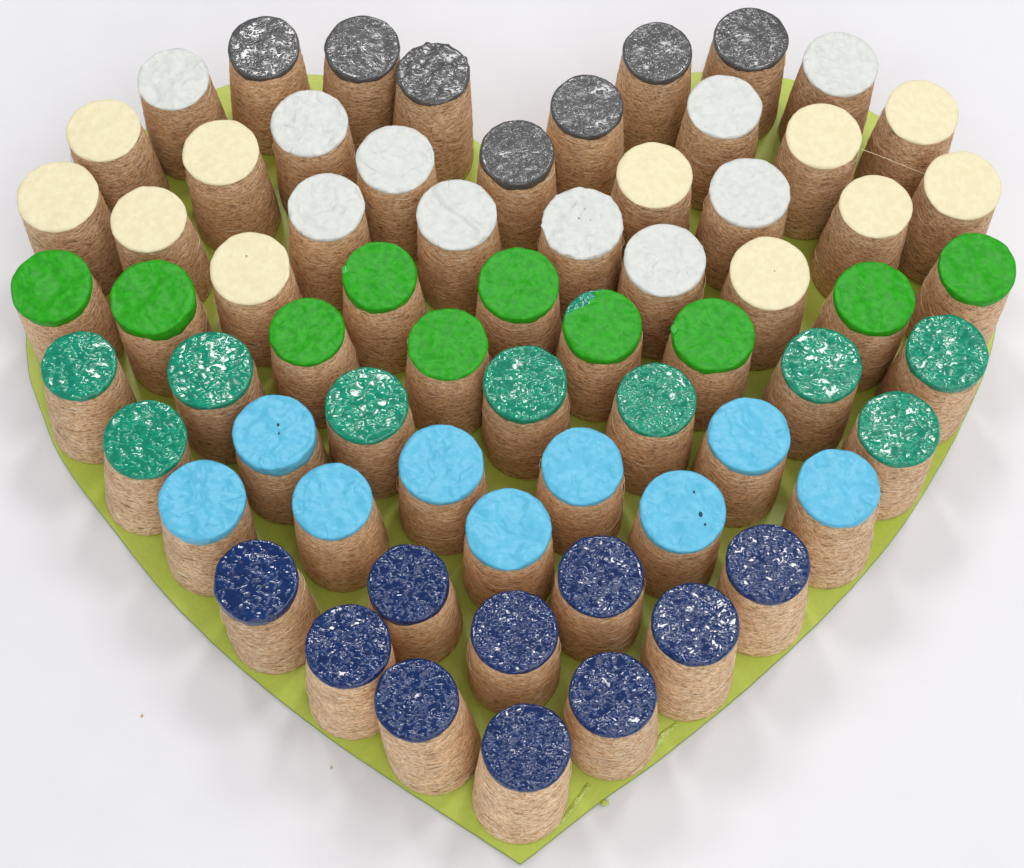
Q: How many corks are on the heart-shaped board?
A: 66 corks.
